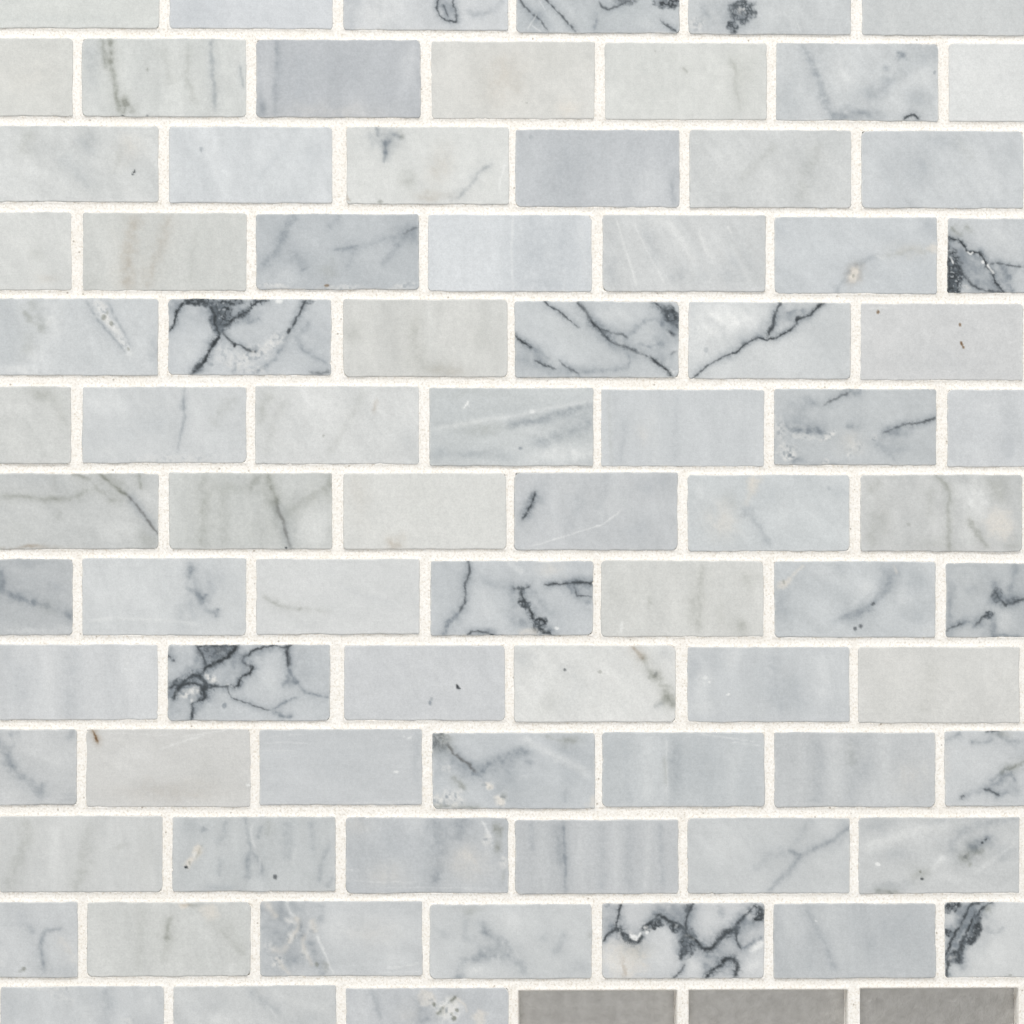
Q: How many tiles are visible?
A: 81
